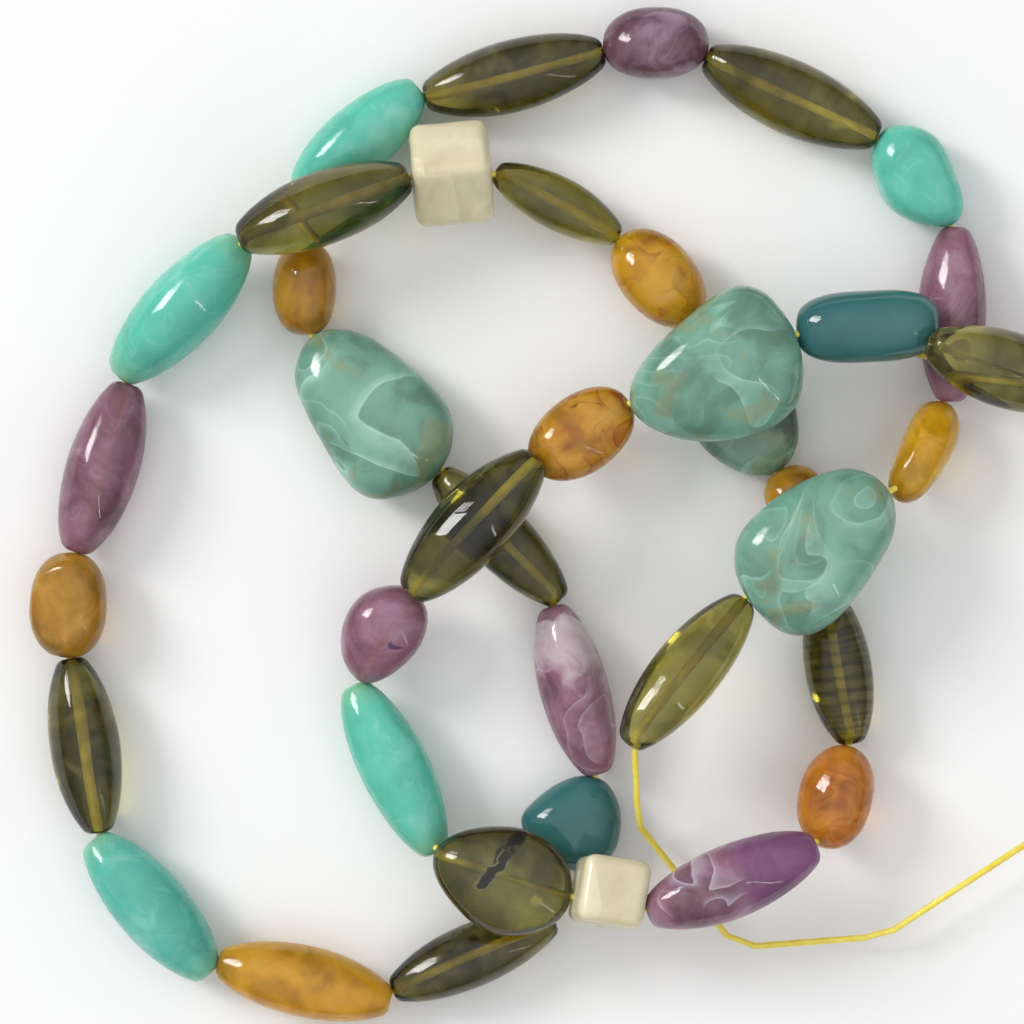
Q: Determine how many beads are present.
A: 39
